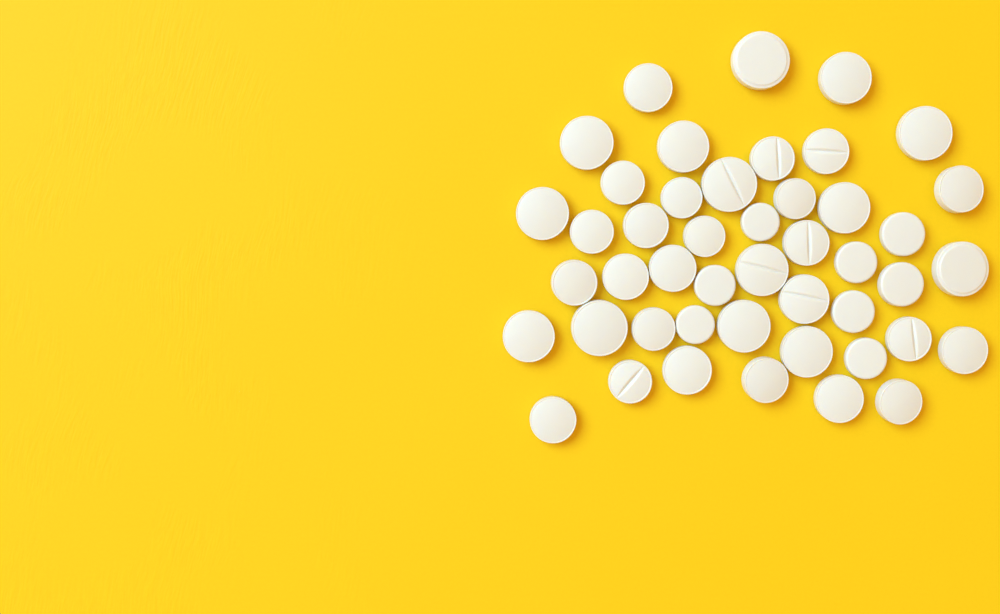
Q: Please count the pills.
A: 46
